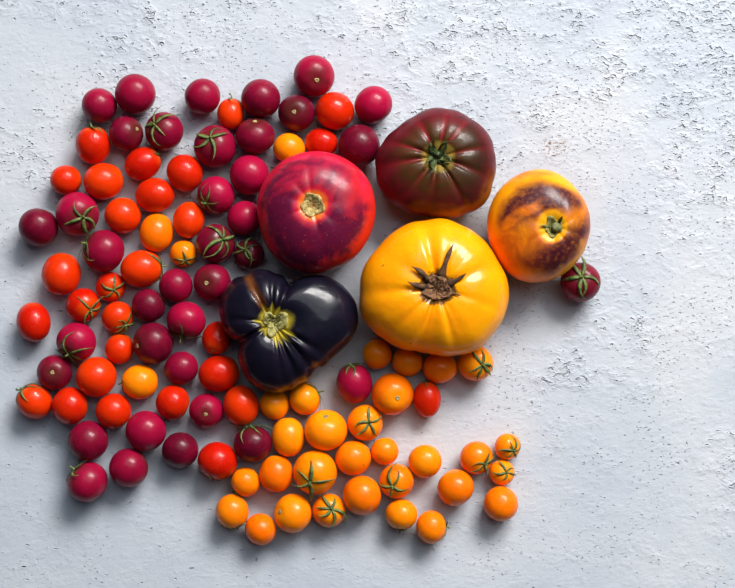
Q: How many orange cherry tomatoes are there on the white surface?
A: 33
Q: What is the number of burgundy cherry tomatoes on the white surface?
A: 37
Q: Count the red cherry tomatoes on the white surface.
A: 28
